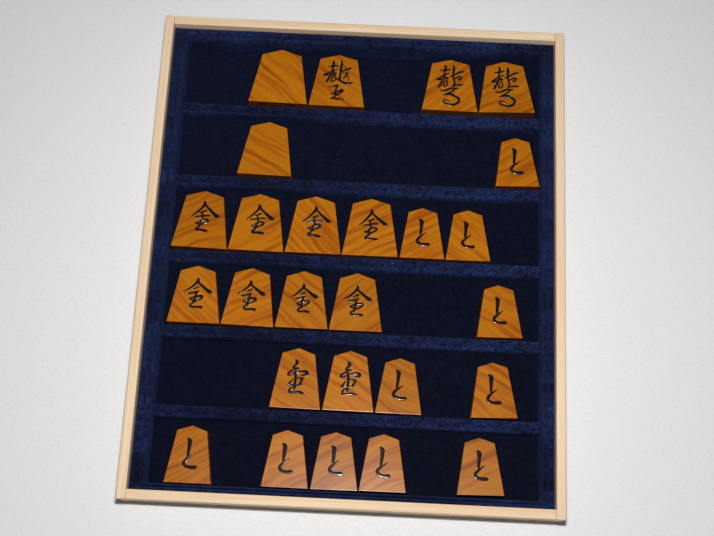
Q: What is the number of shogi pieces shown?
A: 26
